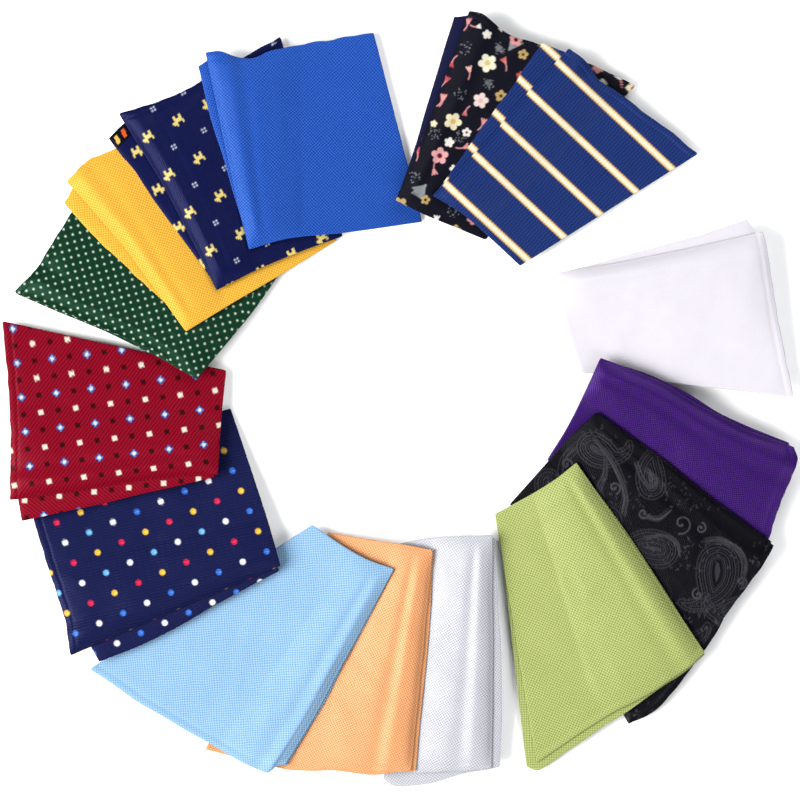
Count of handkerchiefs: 15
